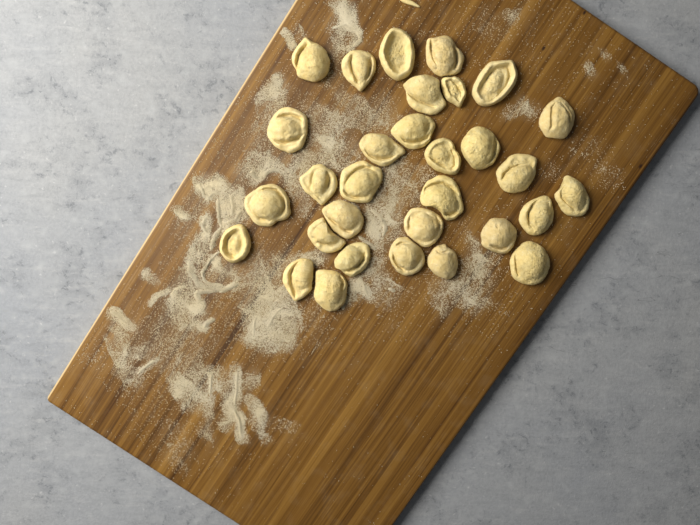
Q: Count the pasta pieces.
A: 31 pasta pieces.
